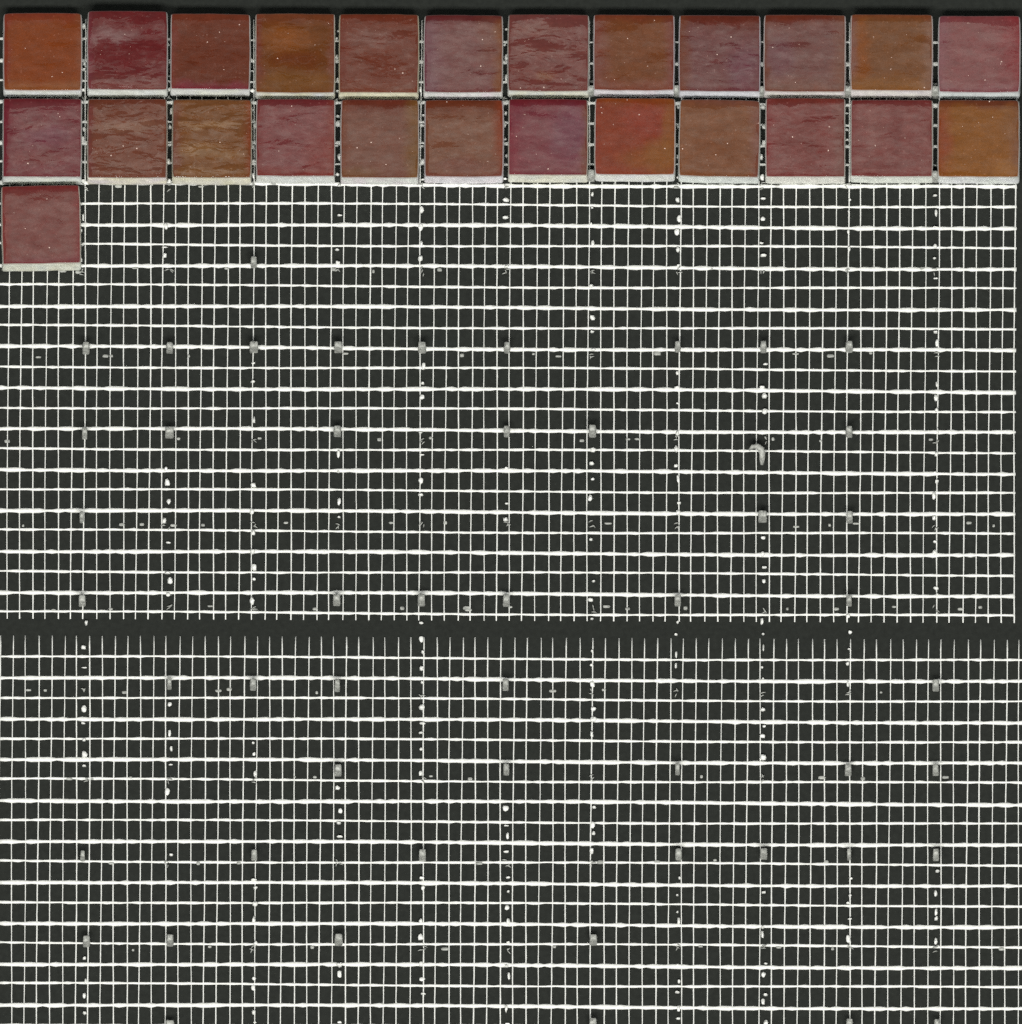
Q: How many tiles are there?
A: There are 25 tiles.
